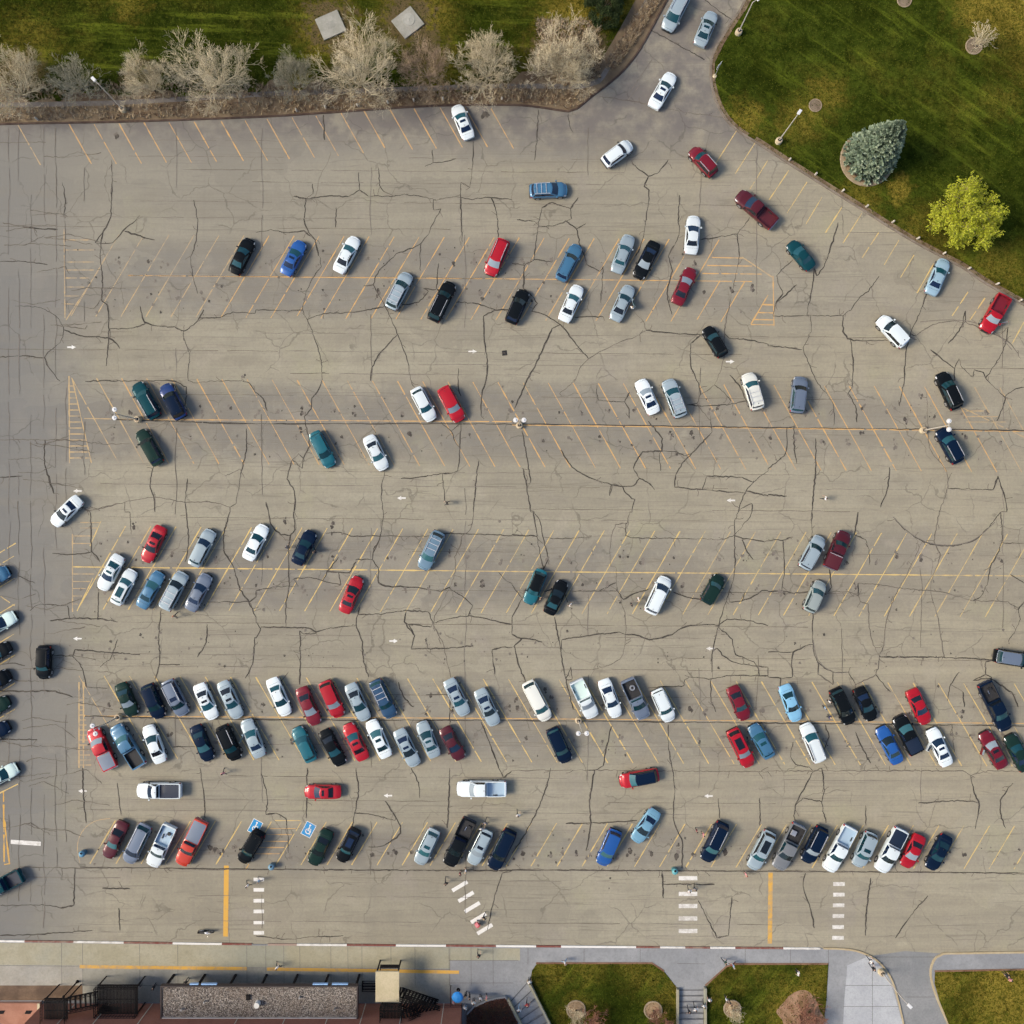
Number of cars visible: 140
